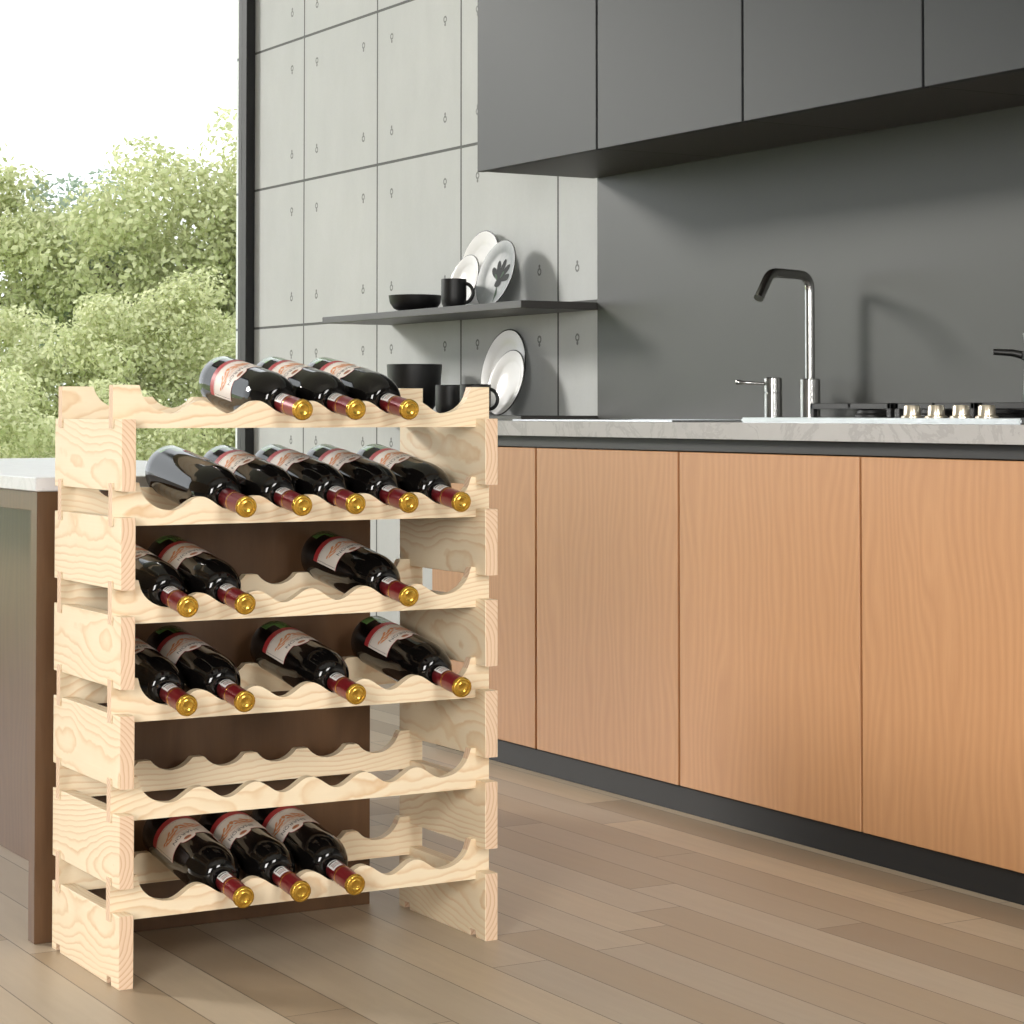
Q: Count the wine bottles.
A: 18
